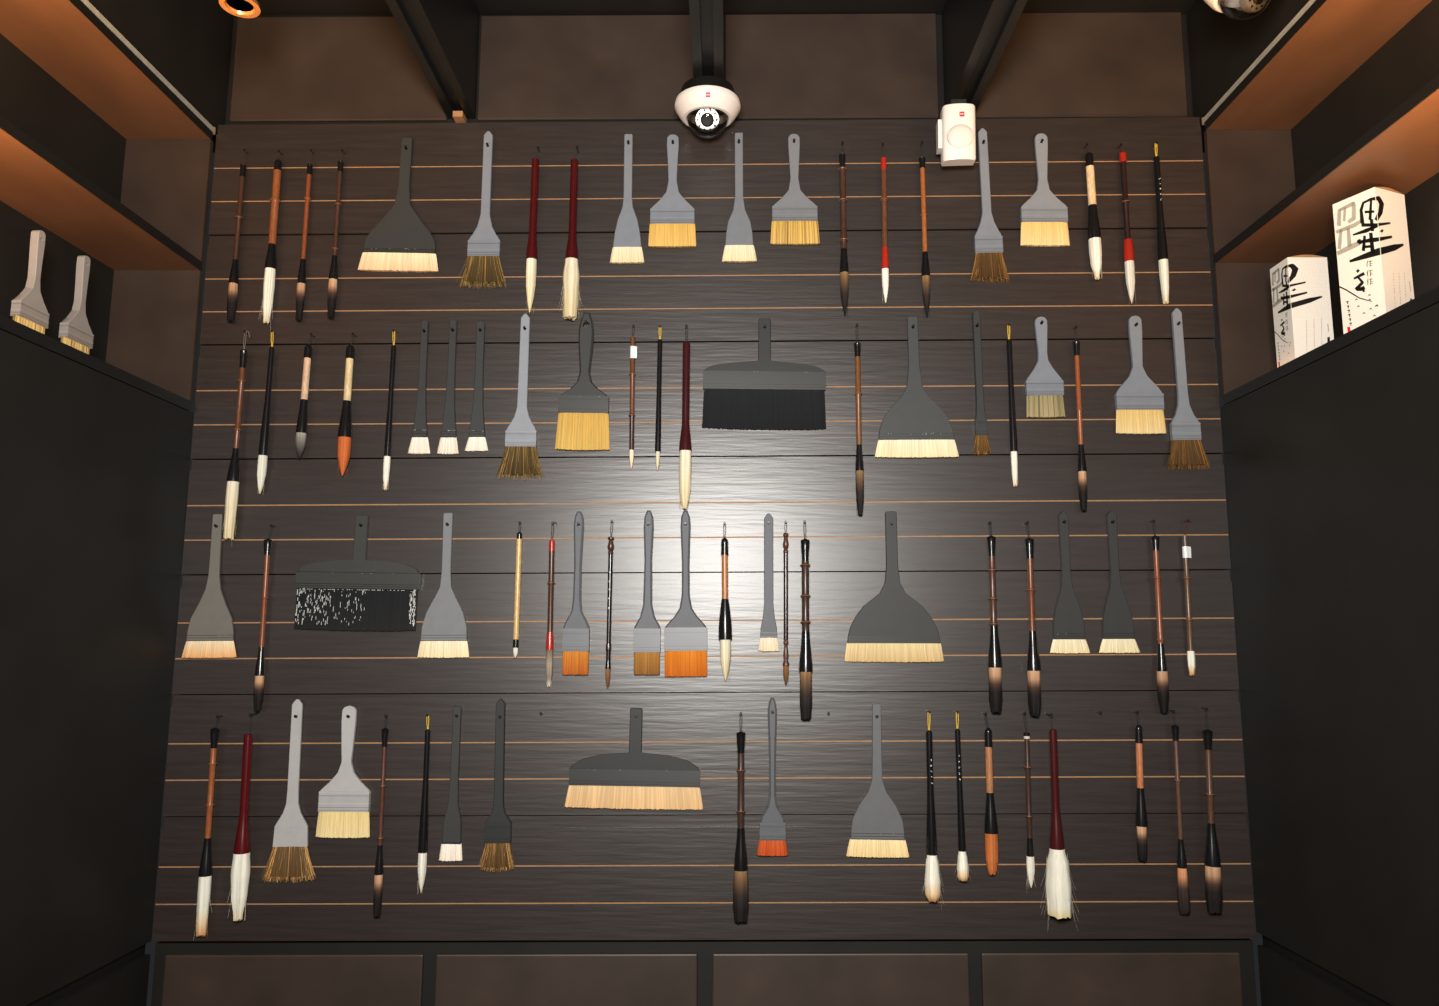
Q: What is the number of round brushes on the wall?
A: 47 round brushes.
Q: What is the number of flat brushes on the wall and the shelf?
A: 38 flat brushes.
